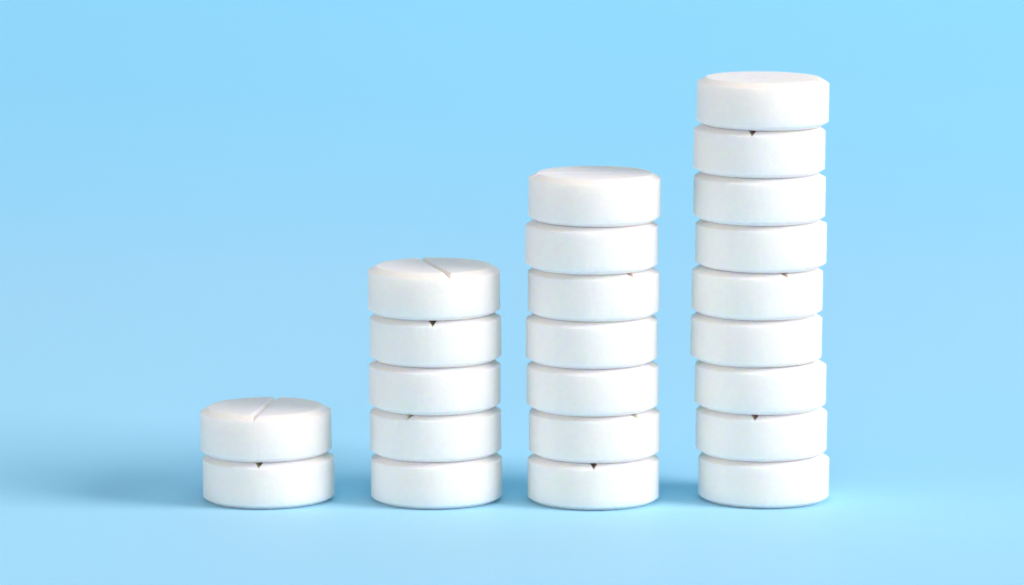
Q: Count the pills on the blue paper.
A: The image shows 23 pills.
